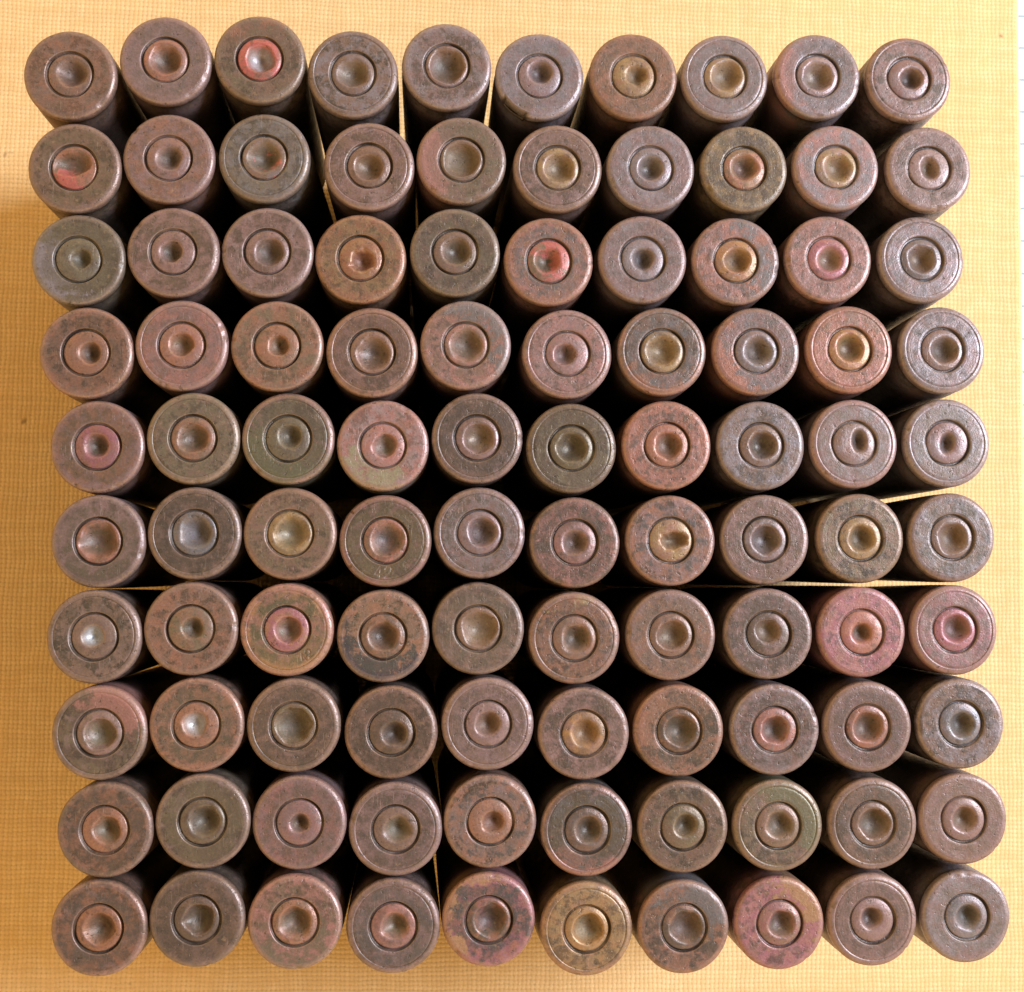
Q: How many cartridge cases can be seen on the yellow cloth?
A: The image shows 100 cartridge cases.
